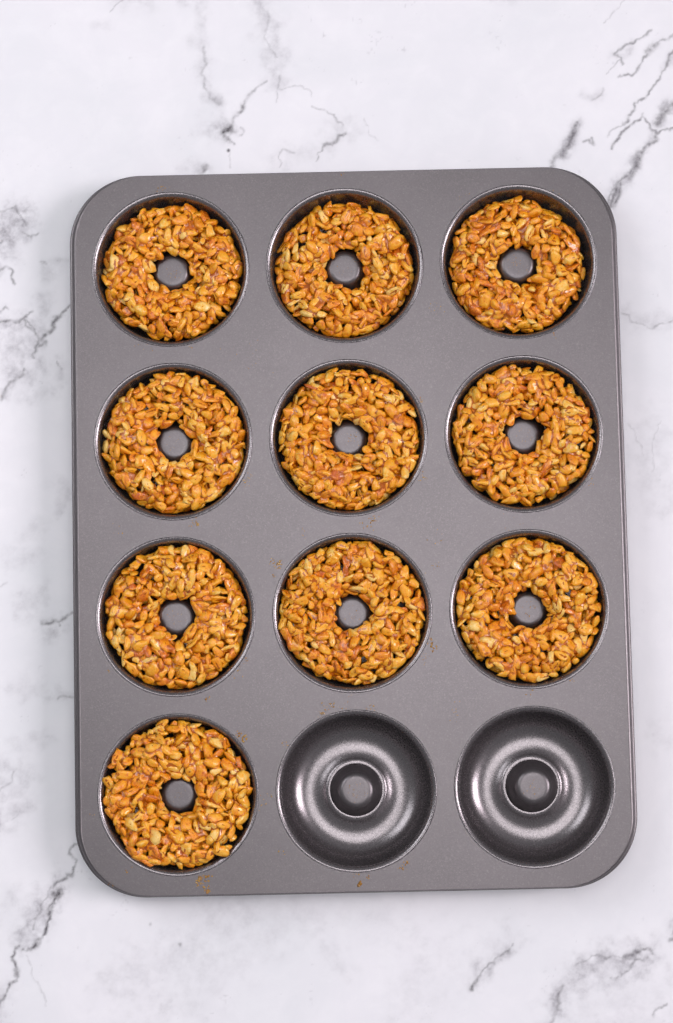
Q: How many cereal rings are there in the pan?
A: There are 10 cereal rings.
